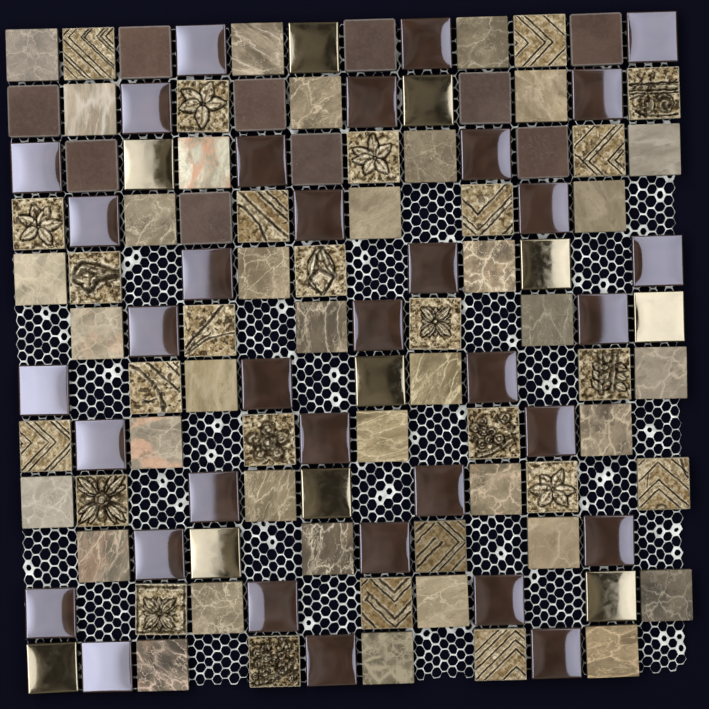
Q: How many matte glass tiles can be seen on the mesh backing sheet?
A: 10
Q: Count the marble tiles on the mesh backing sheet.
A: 36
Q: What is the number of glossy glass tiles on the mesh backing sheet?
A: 35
